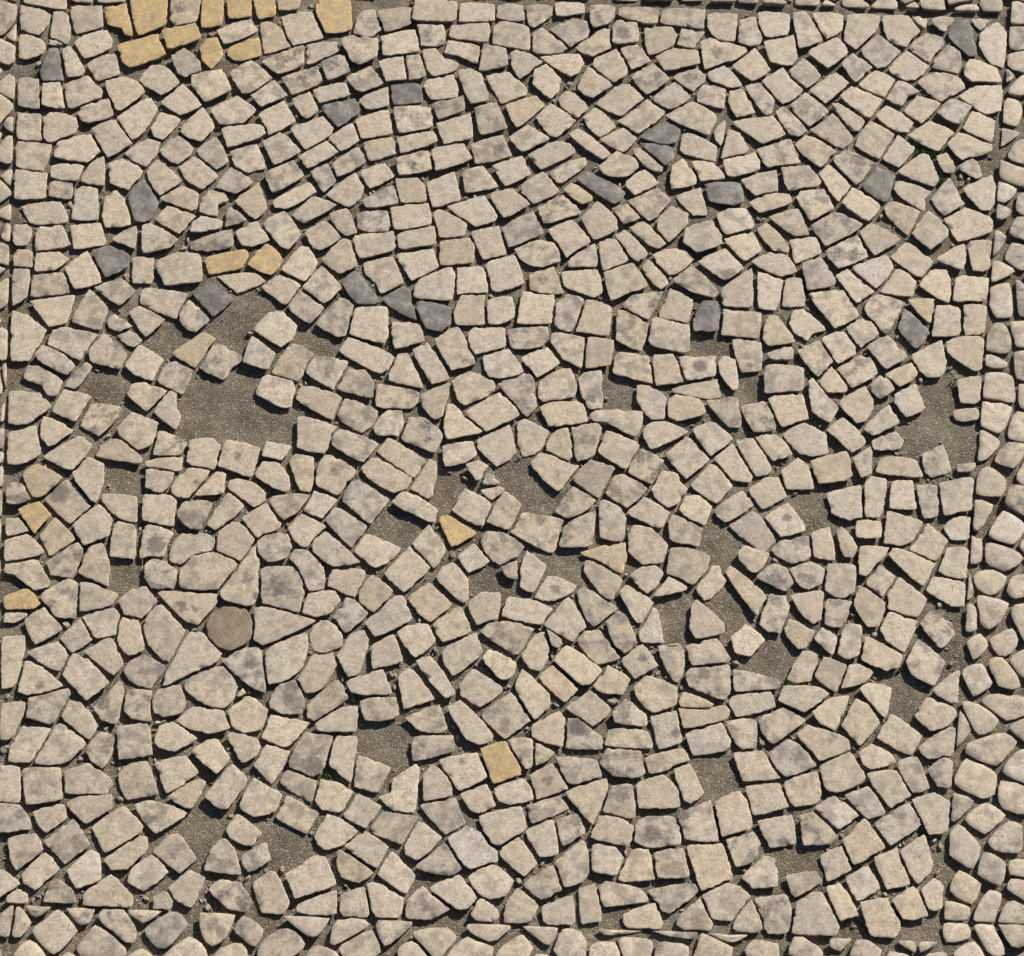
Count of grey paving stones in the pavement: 17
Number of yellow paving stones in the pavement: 16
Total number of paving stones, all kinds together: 33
